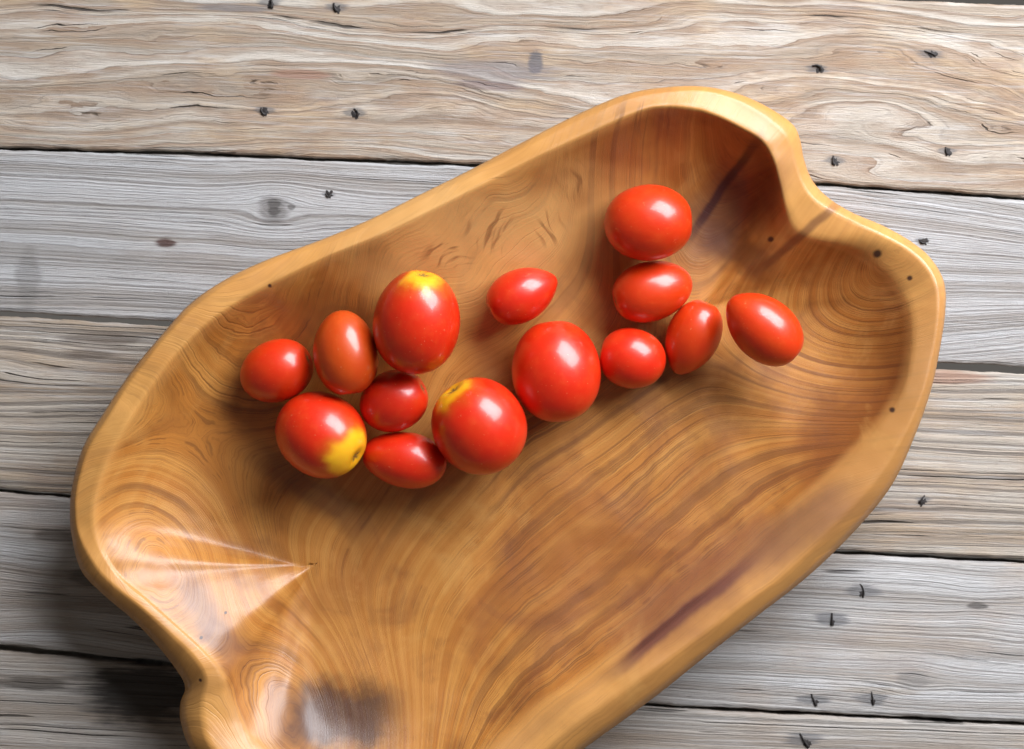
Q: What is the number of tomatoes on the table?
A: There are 14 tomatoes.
